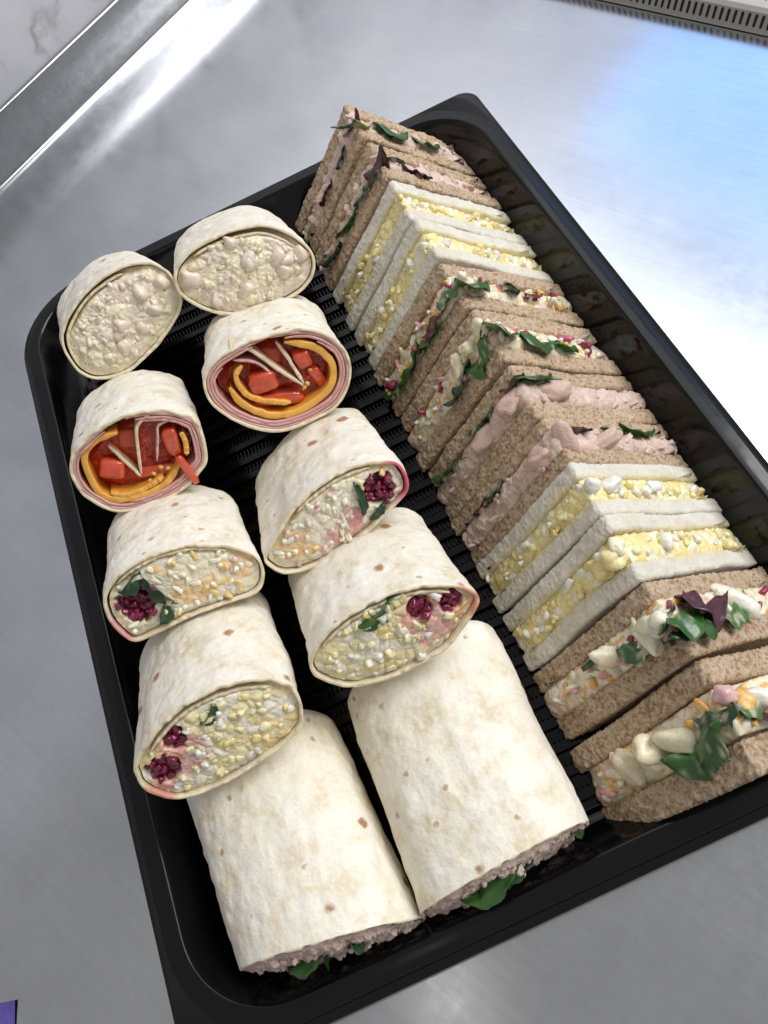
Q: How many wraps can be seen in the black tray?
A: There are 10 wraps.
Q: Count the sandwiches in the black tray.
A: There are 12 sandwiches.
